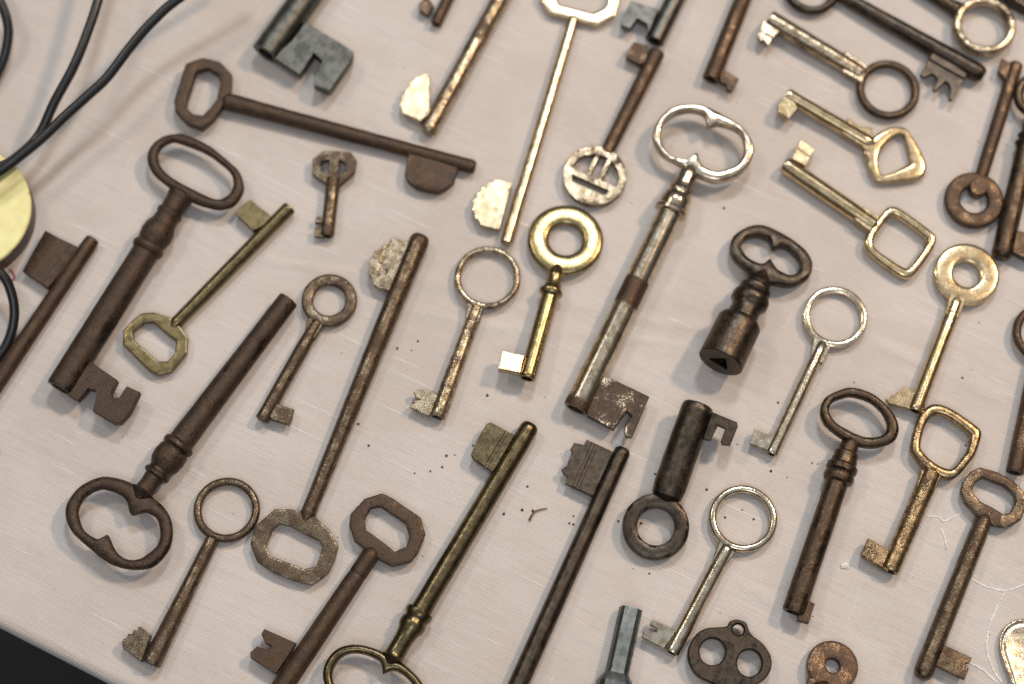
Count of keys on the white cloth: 40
